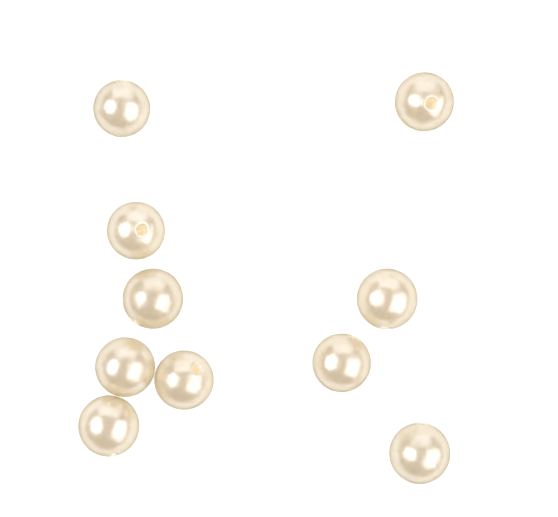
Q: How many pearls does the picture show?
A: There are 10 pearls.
